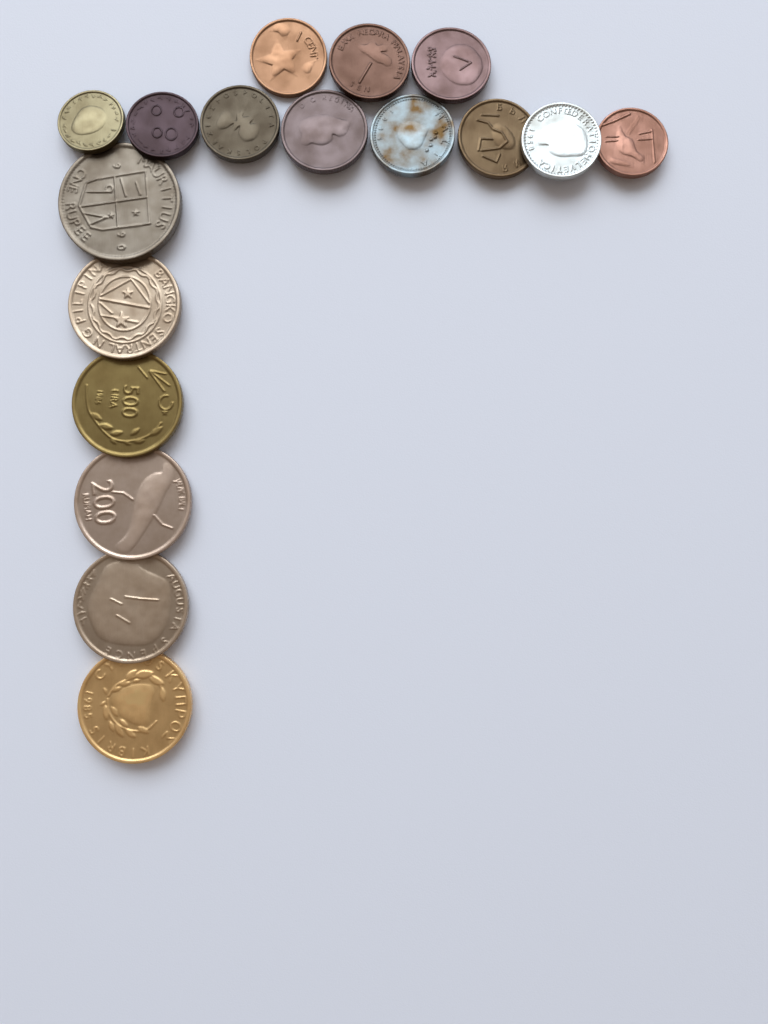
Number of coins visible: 17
